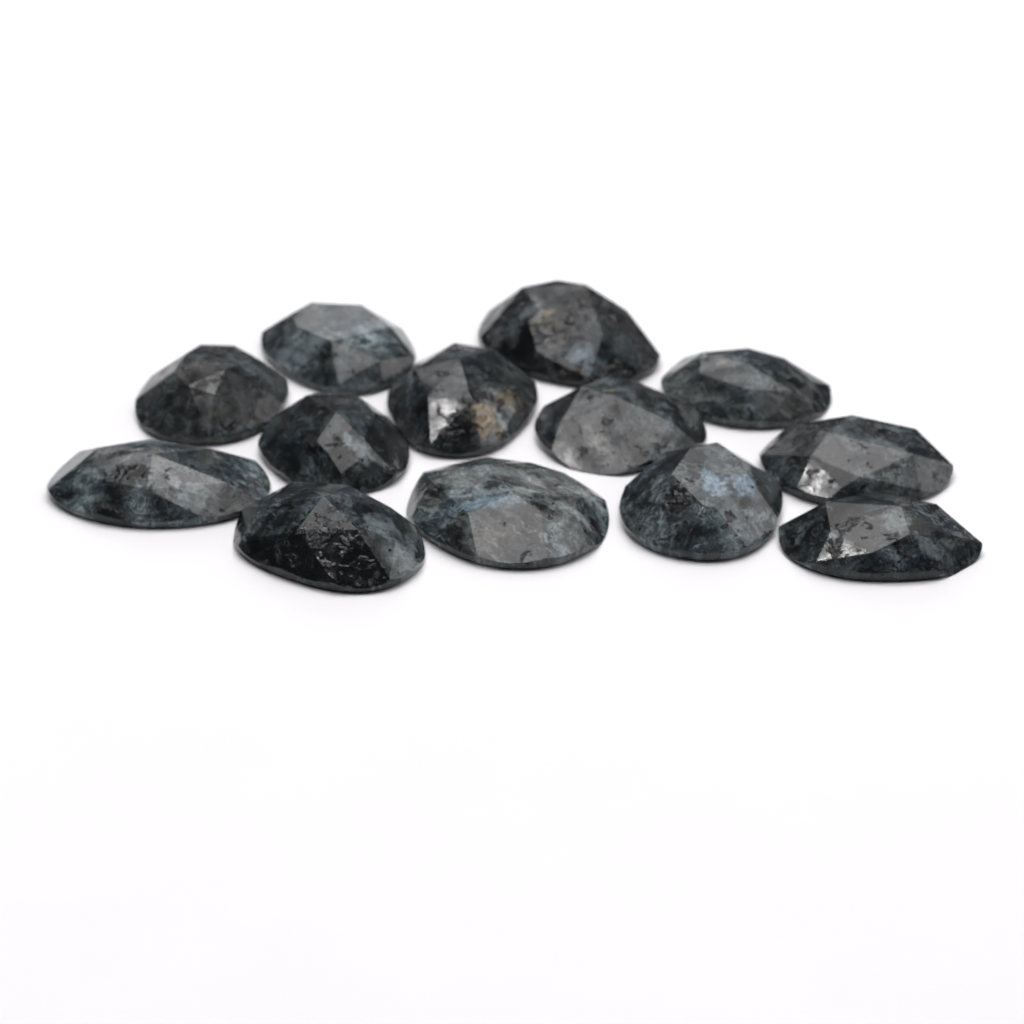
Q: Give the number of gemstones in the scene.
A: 13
